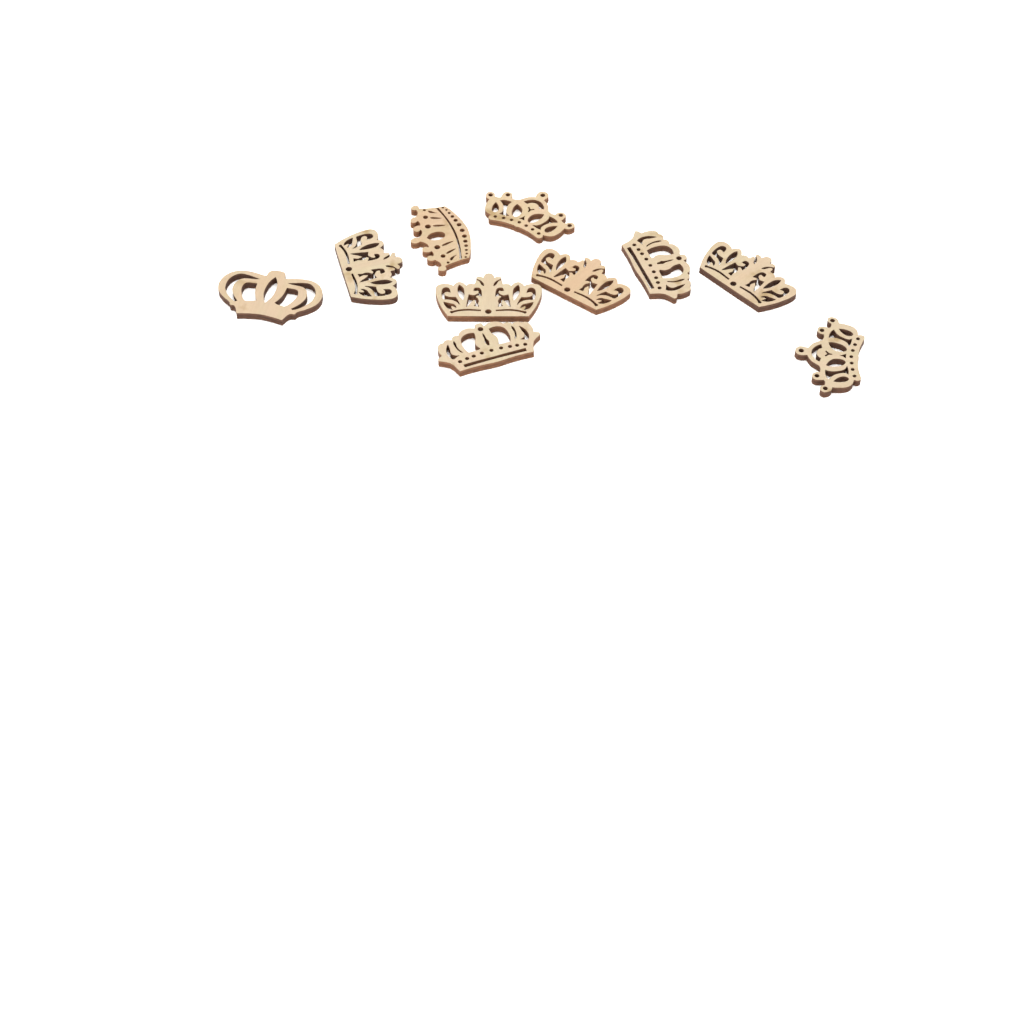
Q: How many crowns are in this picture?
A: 10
